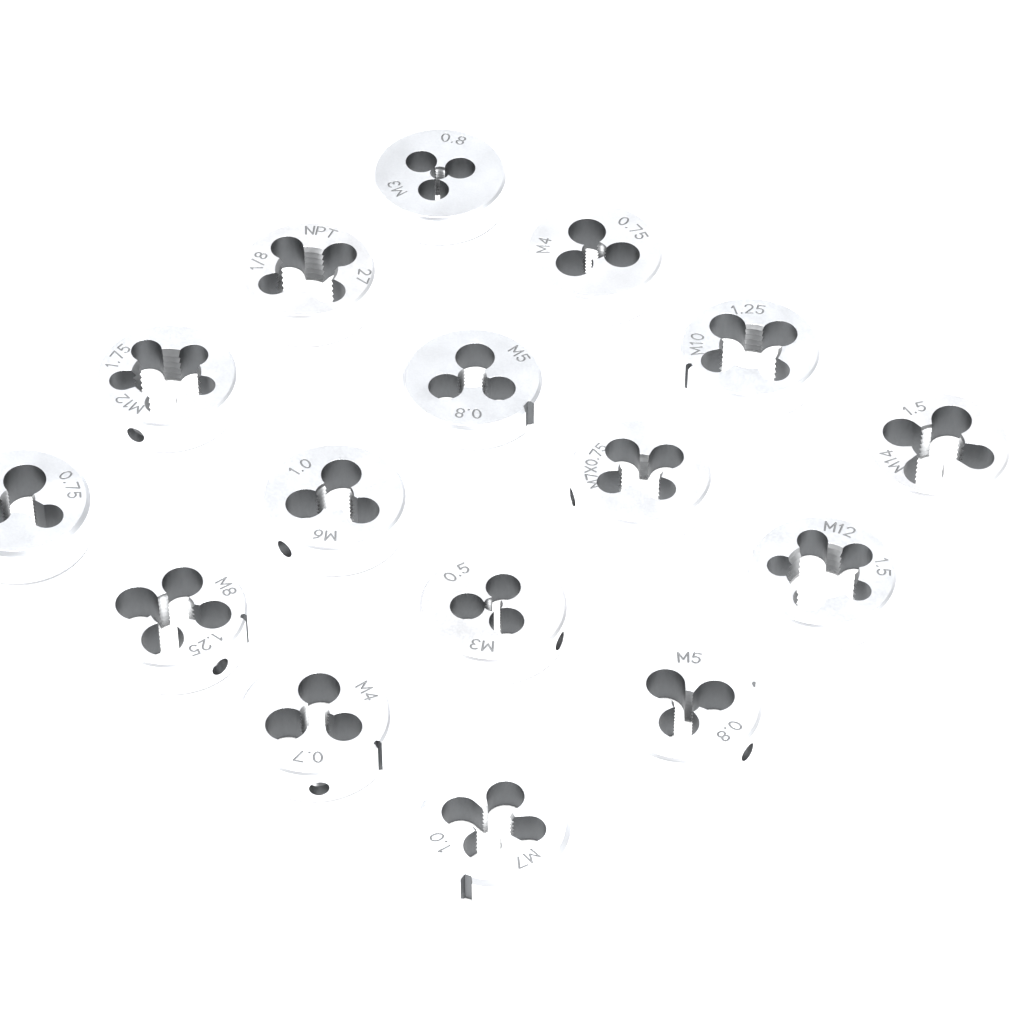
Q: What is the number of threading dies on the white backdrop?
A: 16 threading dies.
